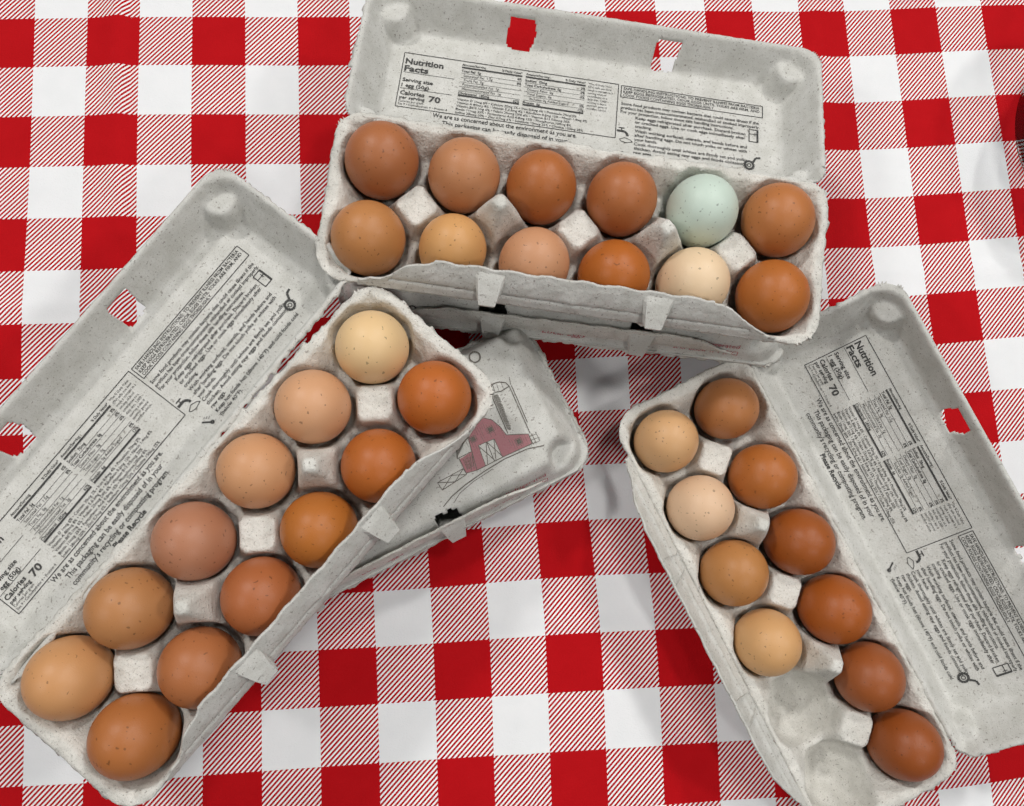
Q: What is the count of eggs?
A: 34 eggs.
